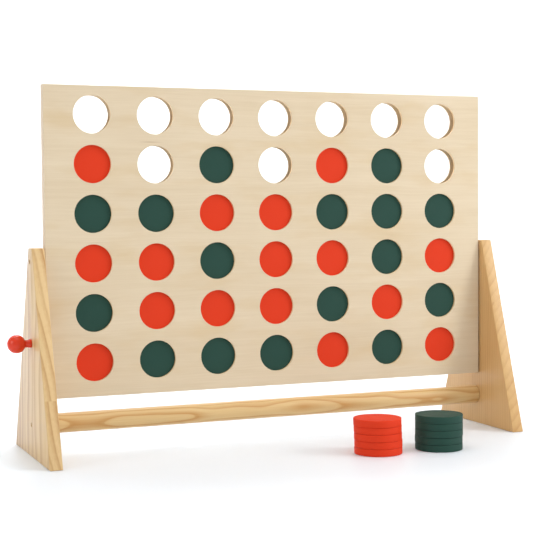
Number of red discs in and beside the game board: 21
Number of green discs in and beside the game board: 21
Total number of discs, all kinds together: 42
